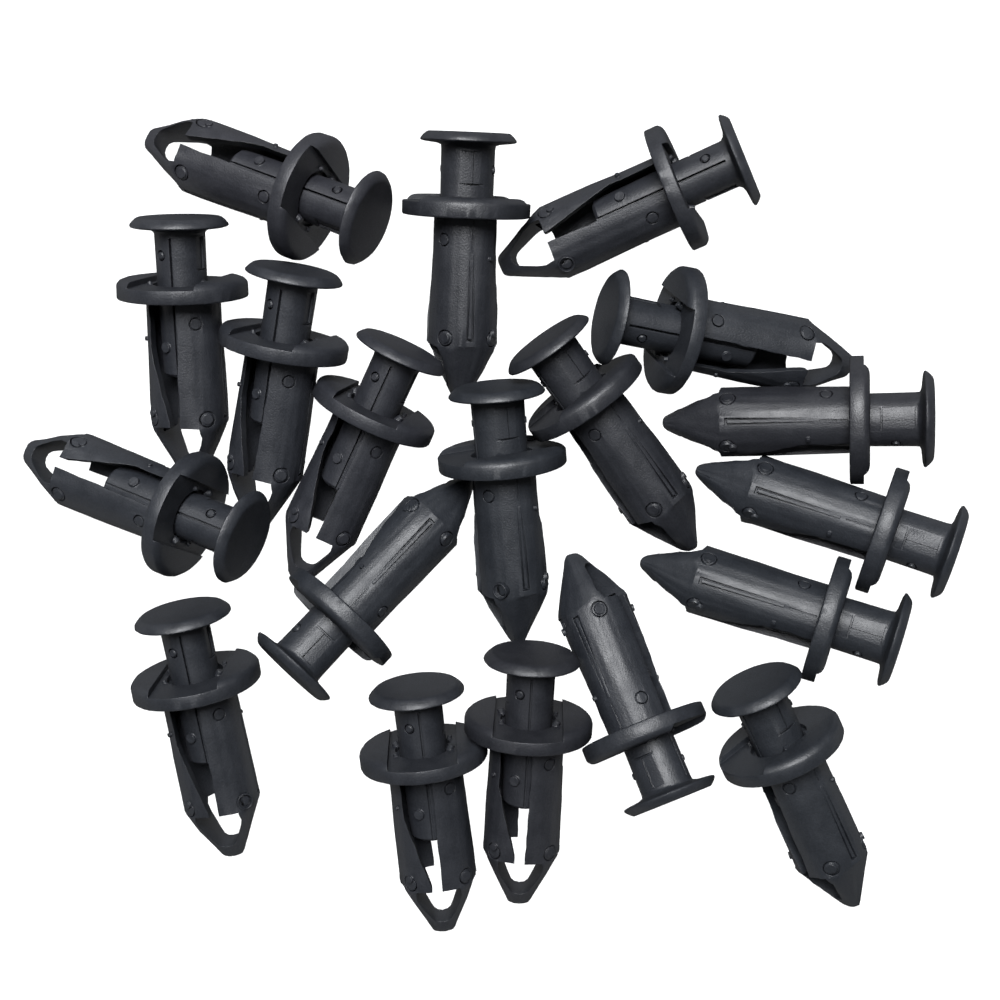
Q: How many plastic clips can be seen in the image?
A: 19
